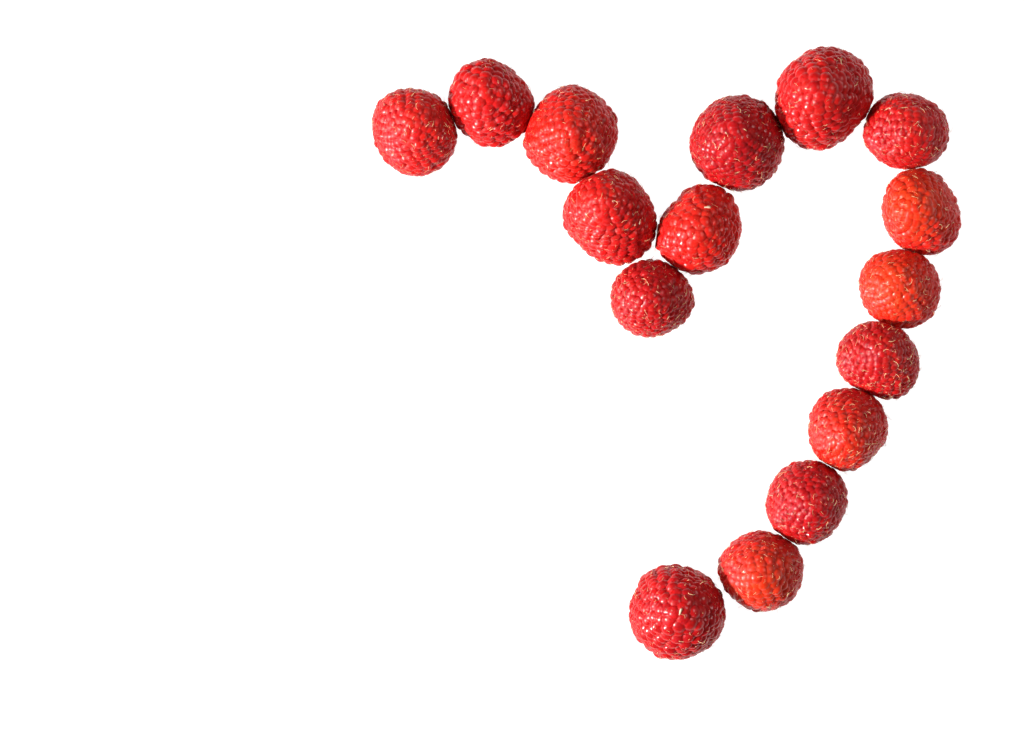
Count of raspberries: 16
